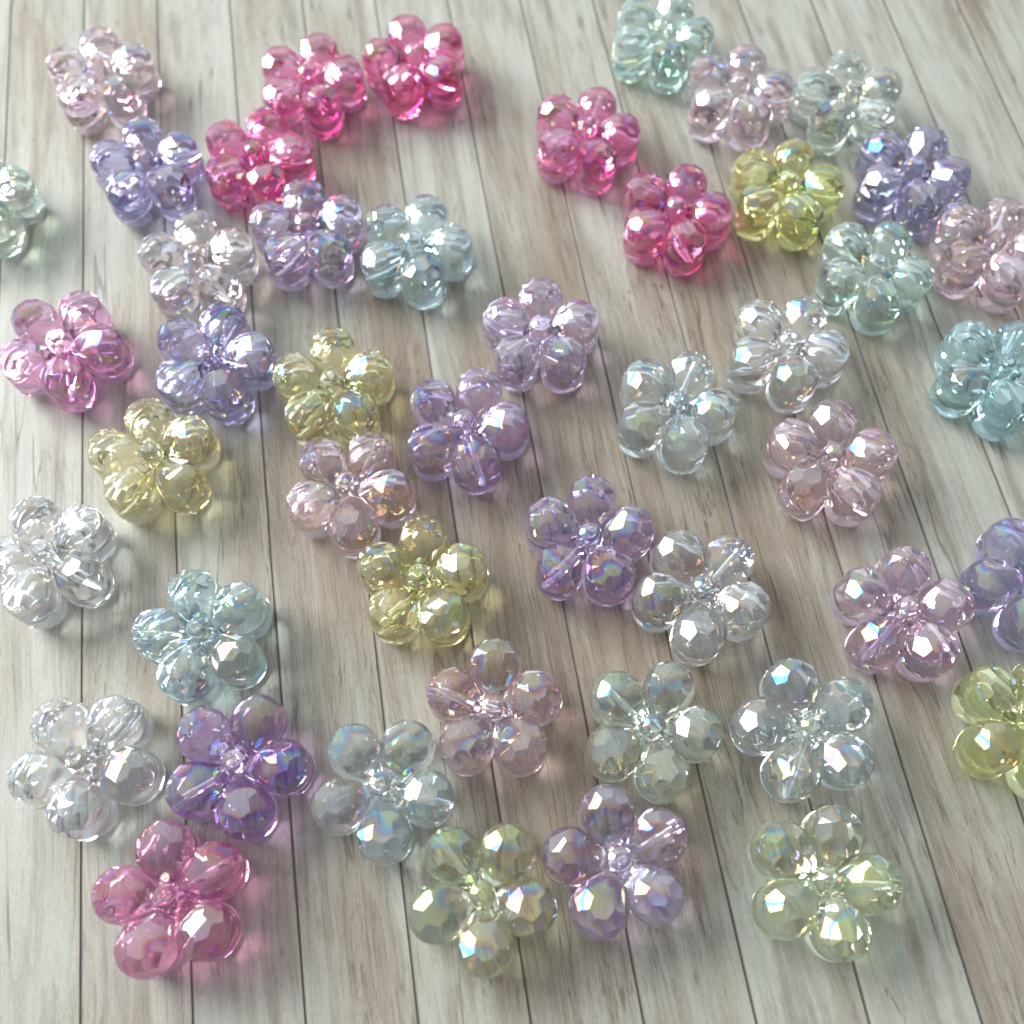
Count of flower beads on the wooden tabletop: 47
